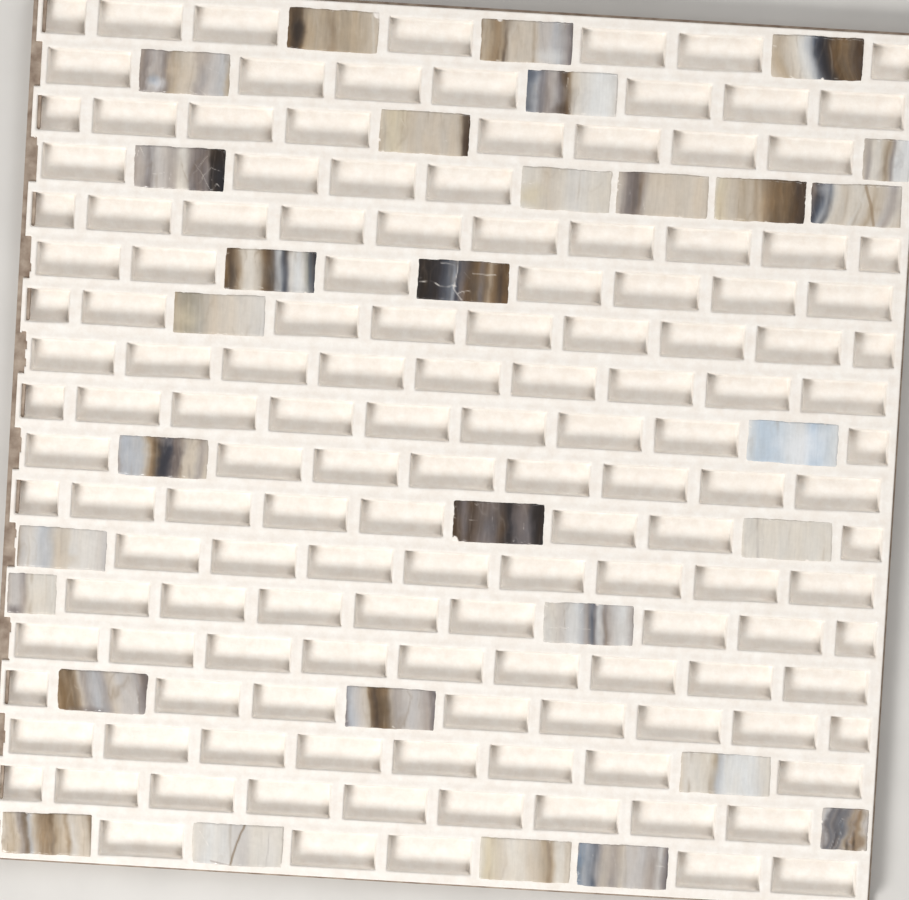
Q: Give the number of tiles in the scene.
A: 30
